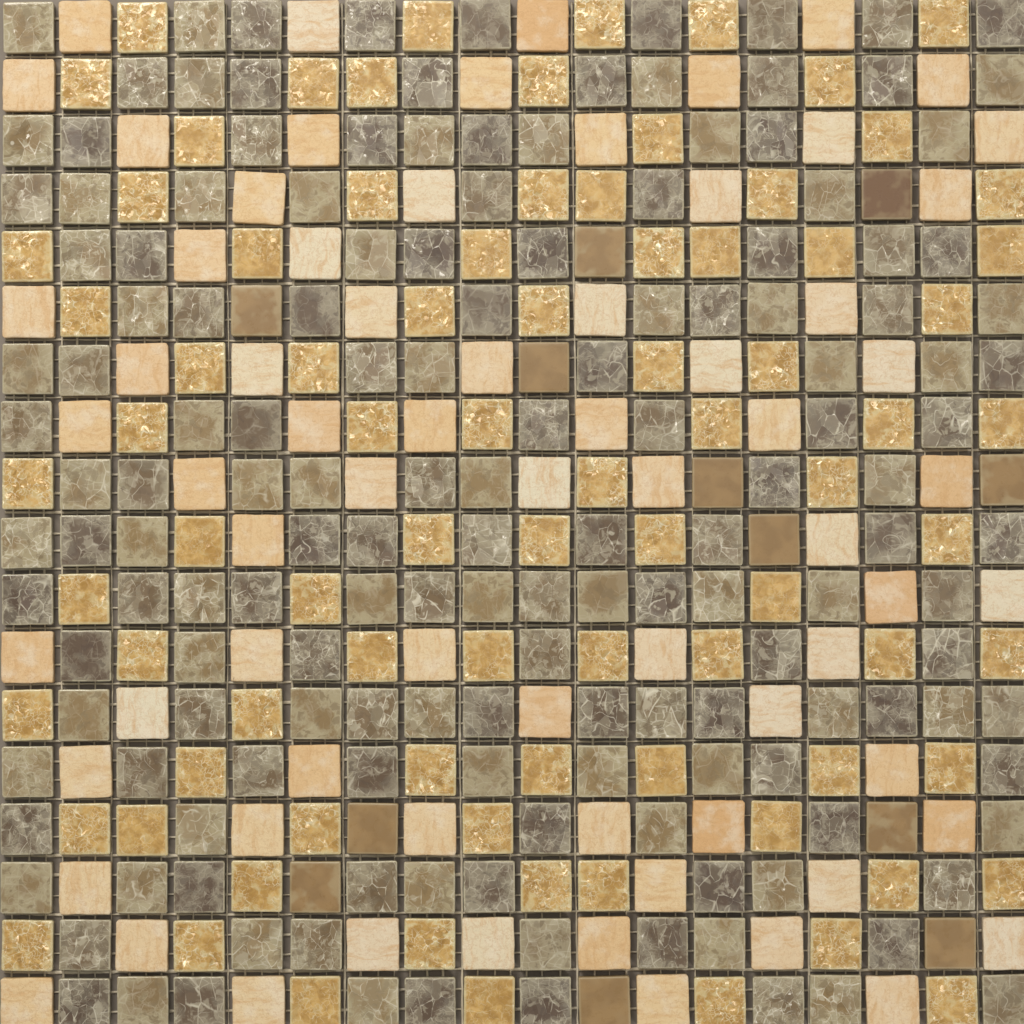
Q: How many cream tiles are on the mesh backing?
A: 71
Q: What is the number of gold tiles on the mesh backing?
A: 84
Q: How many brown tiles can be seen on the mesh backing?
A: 12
